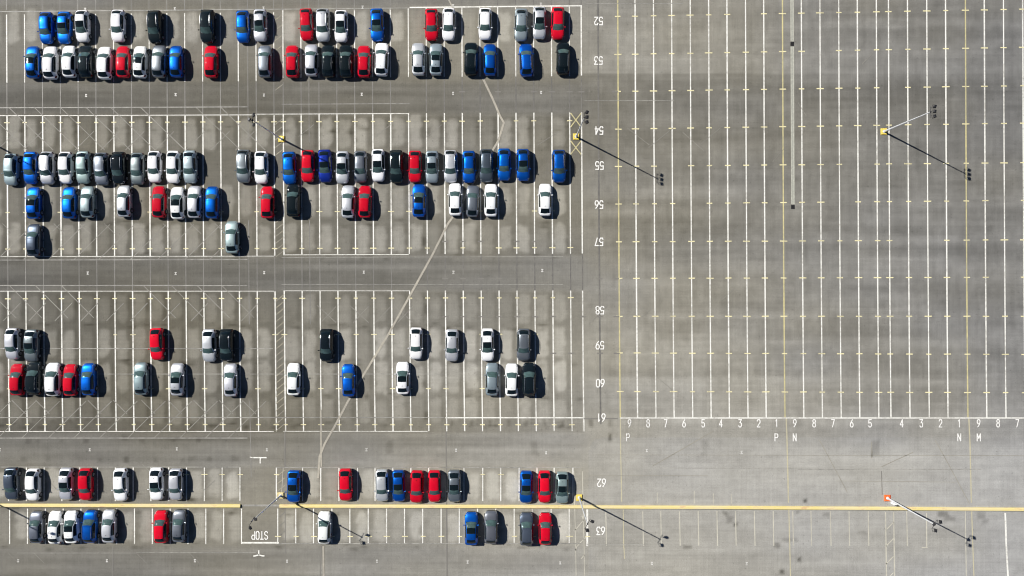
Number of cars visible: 141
